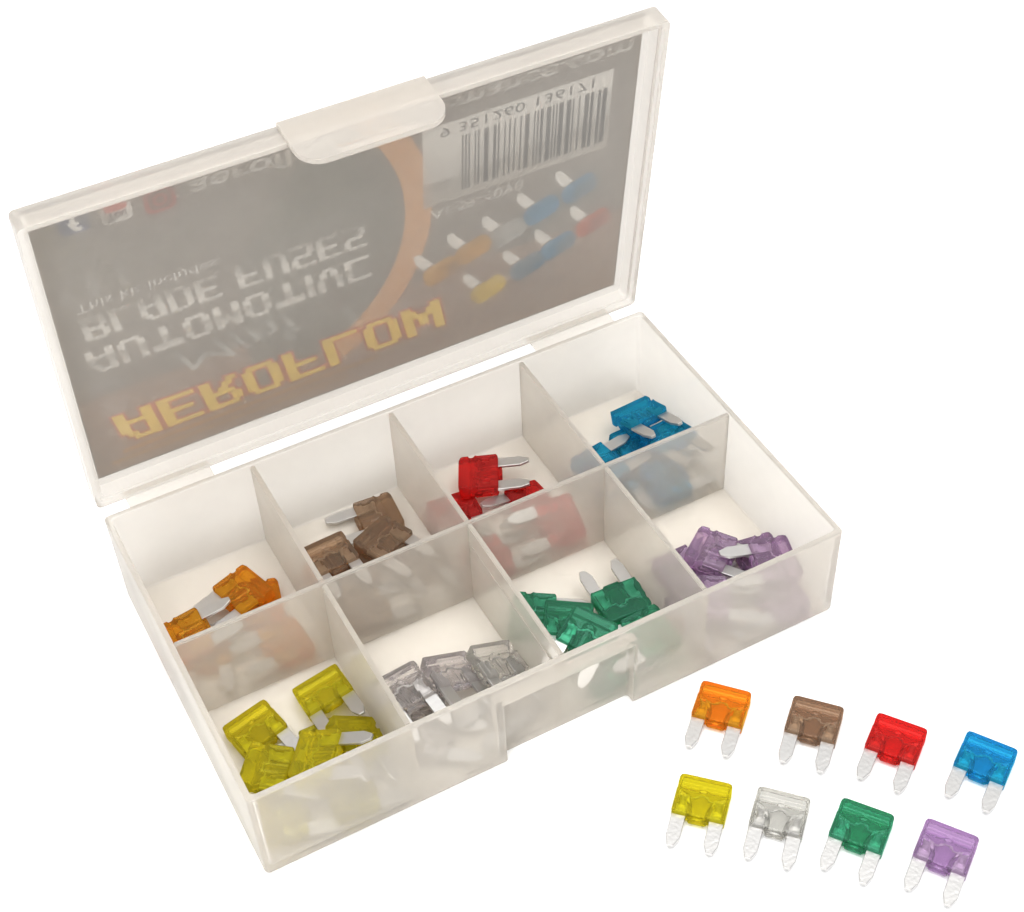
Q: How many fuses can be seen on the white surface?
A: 58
